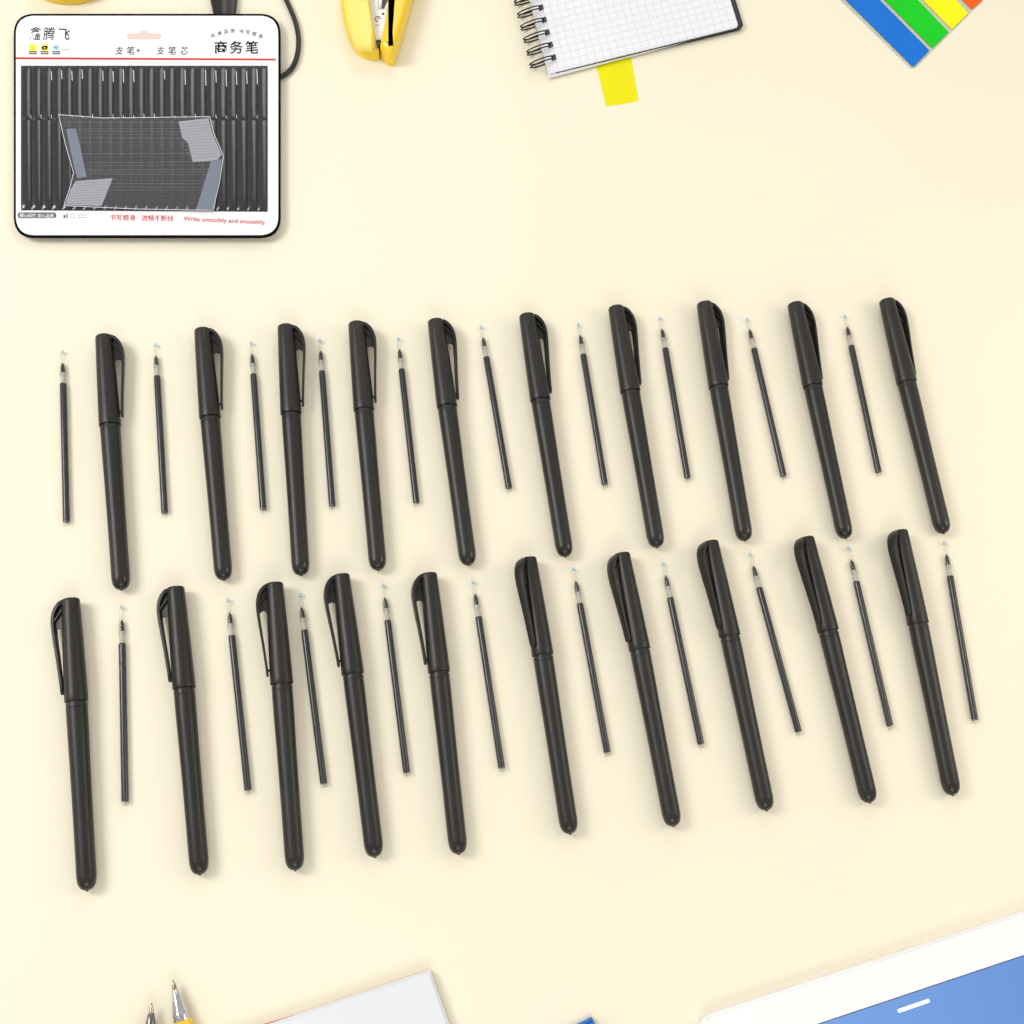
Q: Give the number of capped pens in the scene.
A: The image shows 20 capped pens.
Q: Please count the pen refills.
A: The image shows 20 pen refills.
